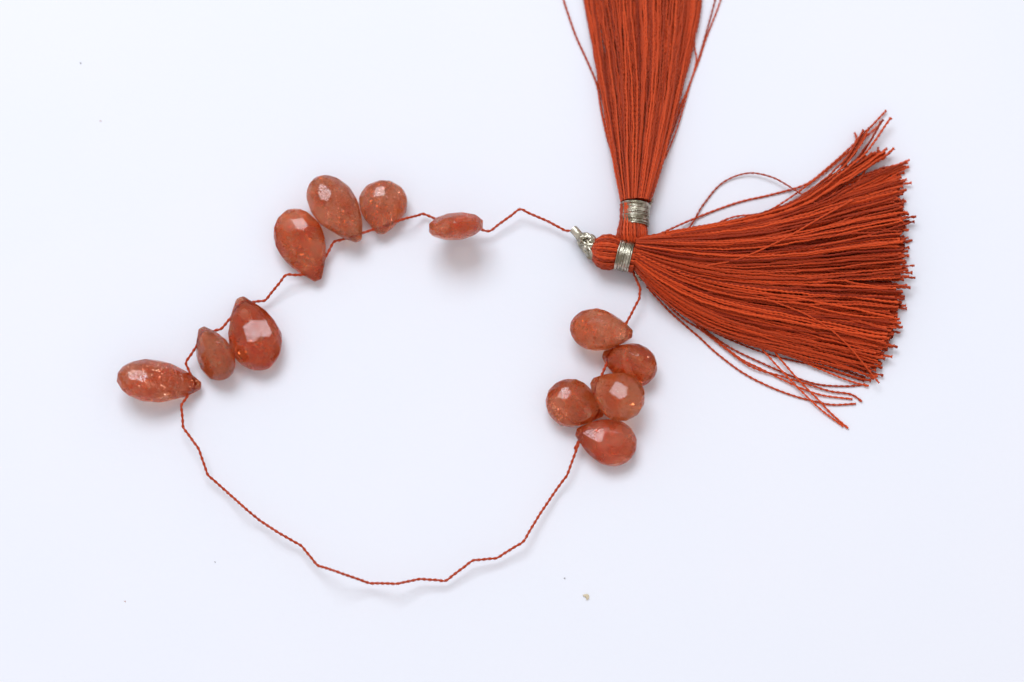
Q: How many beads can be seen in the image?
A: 12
